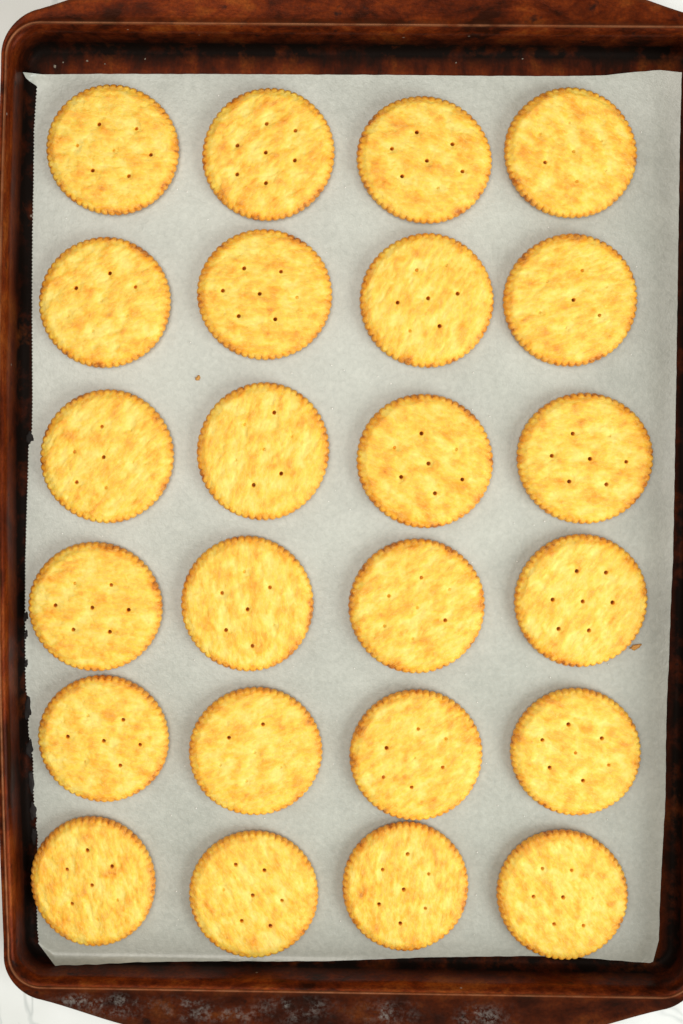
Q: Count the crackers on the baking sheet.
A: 24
